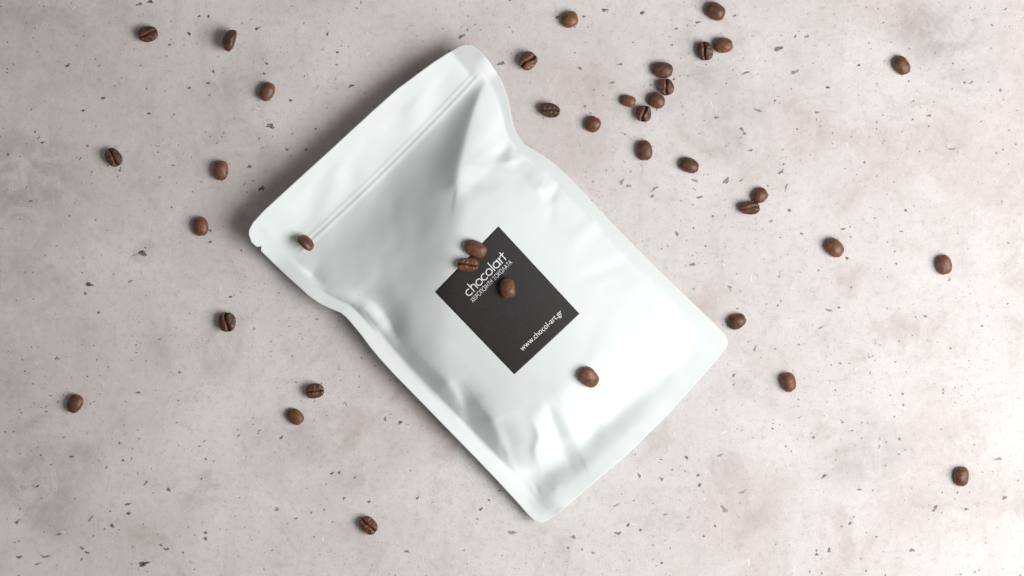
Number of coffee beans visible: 38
